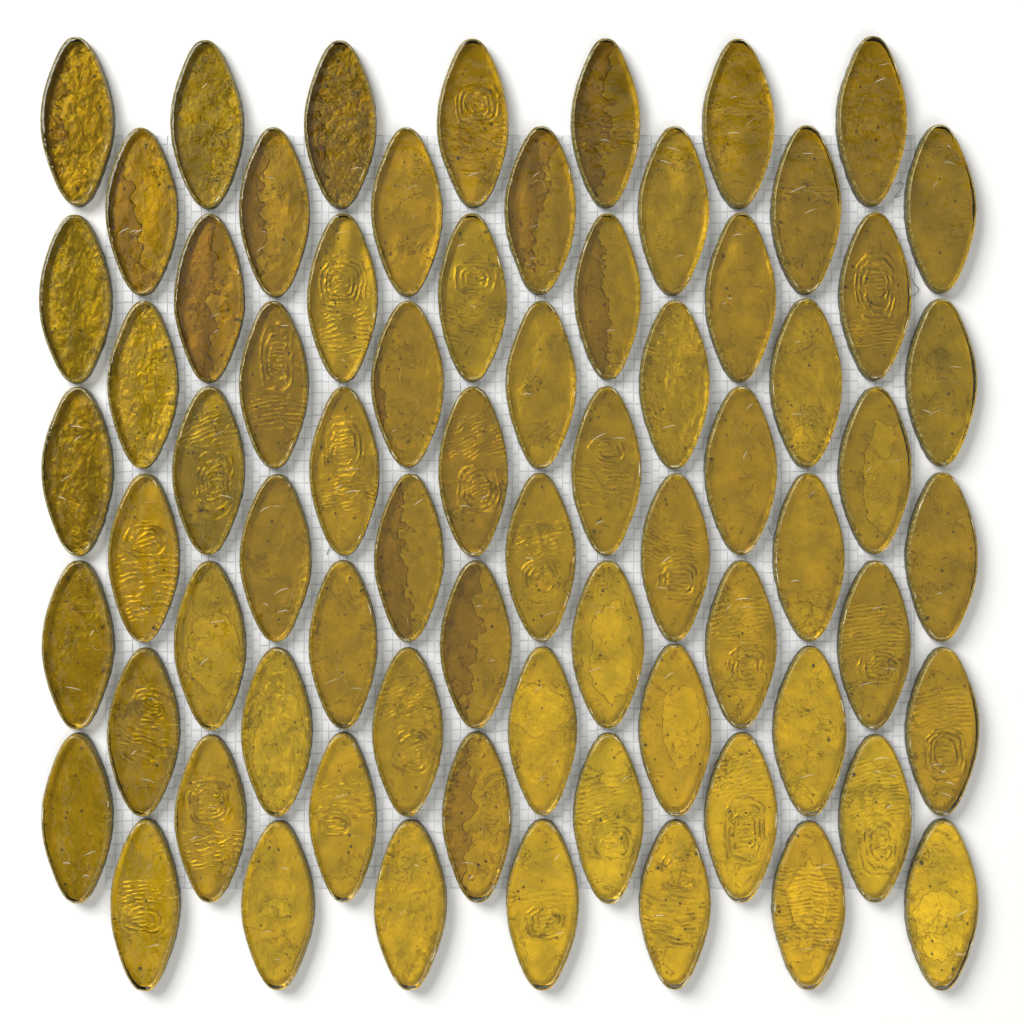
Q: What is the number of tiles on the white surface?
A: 70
